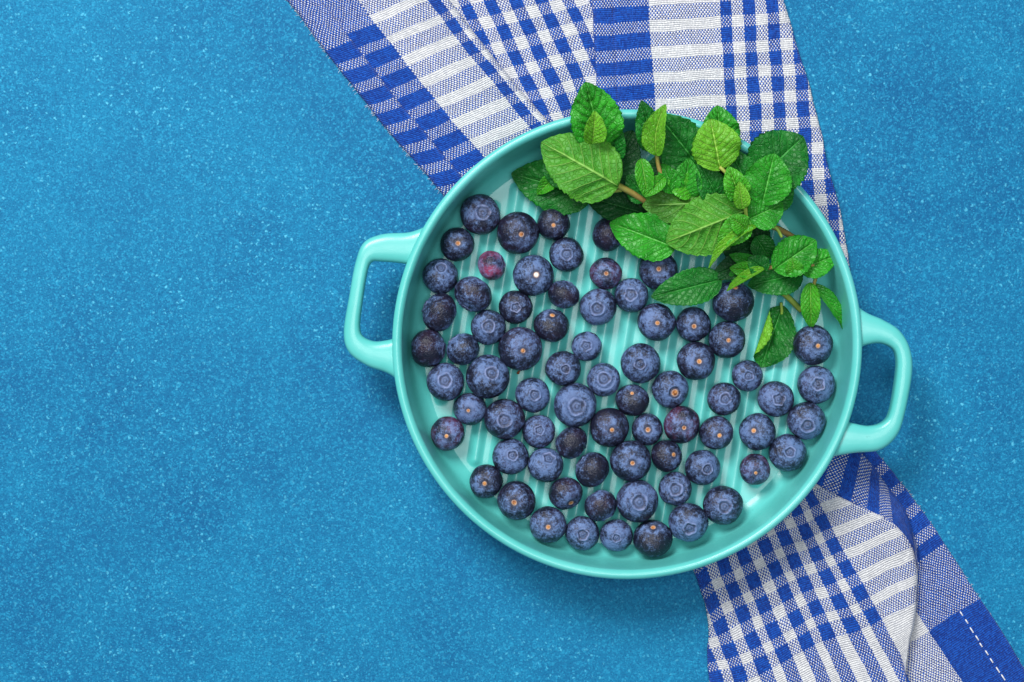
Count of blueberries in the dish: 73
